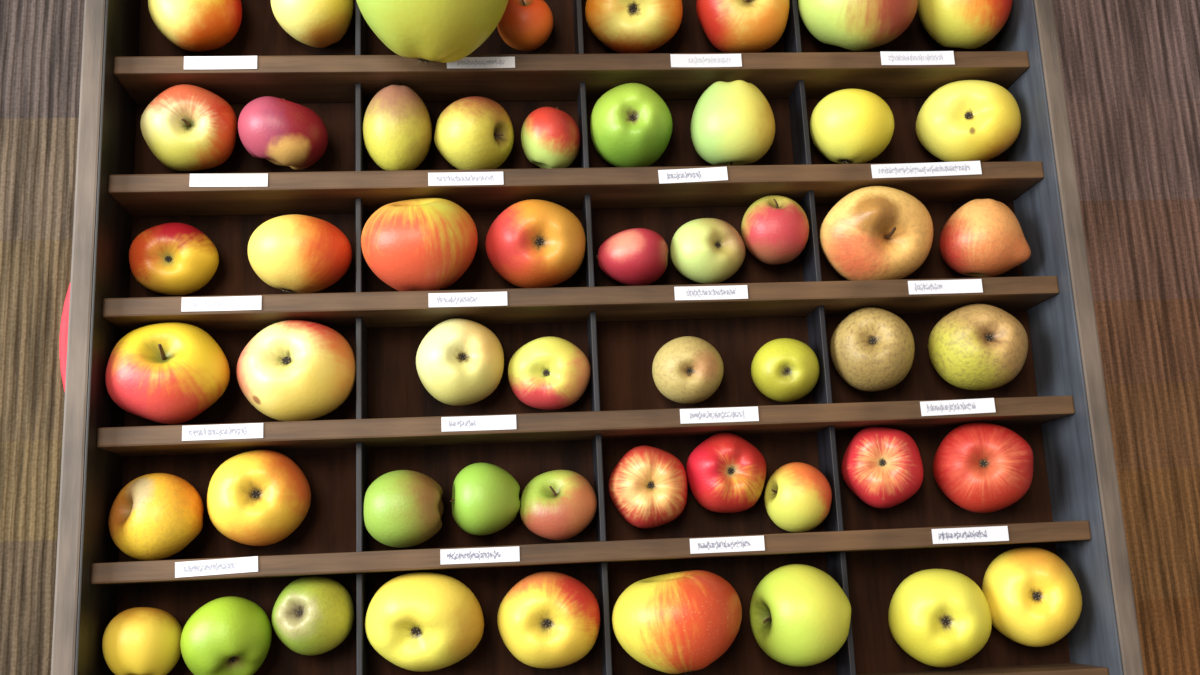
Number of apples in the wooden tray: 53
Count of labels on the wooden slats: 20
